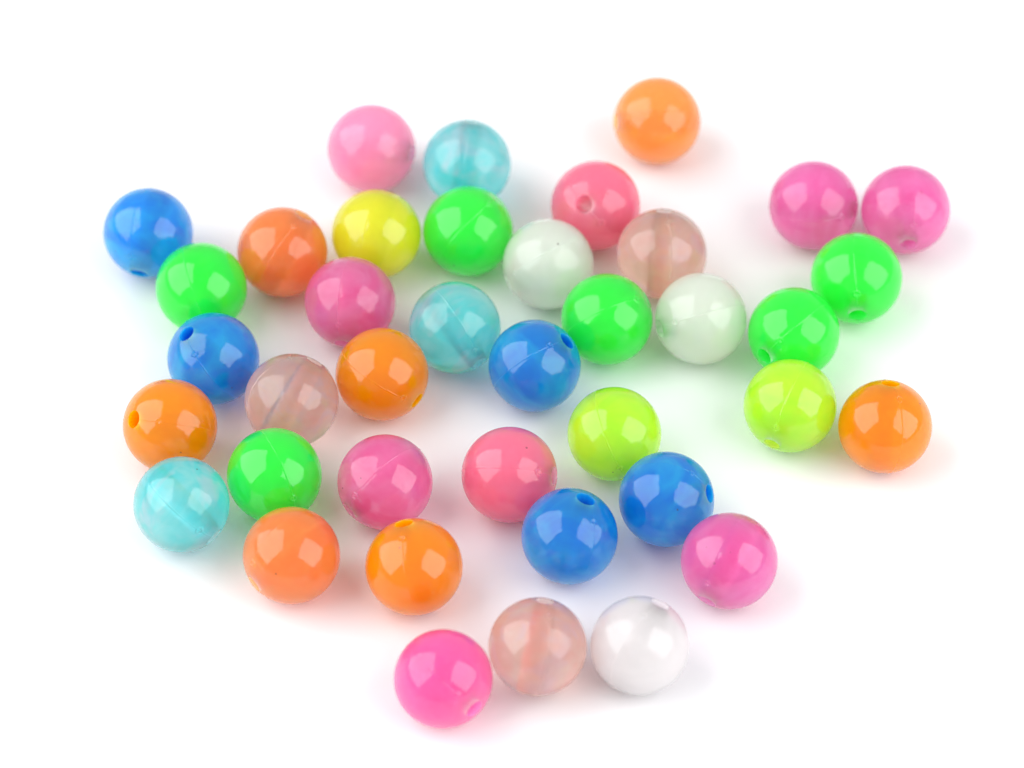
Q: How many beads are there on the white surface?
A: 39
